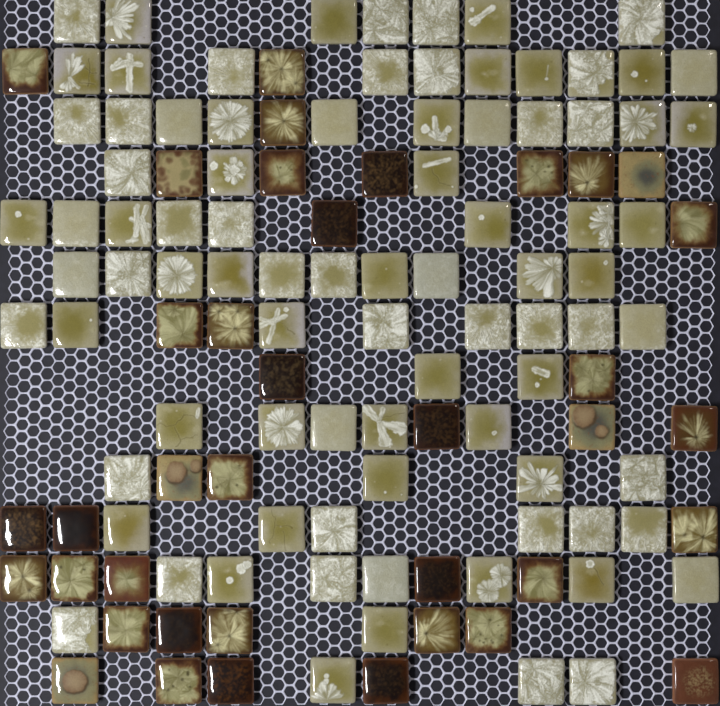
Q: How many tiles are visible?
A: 124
